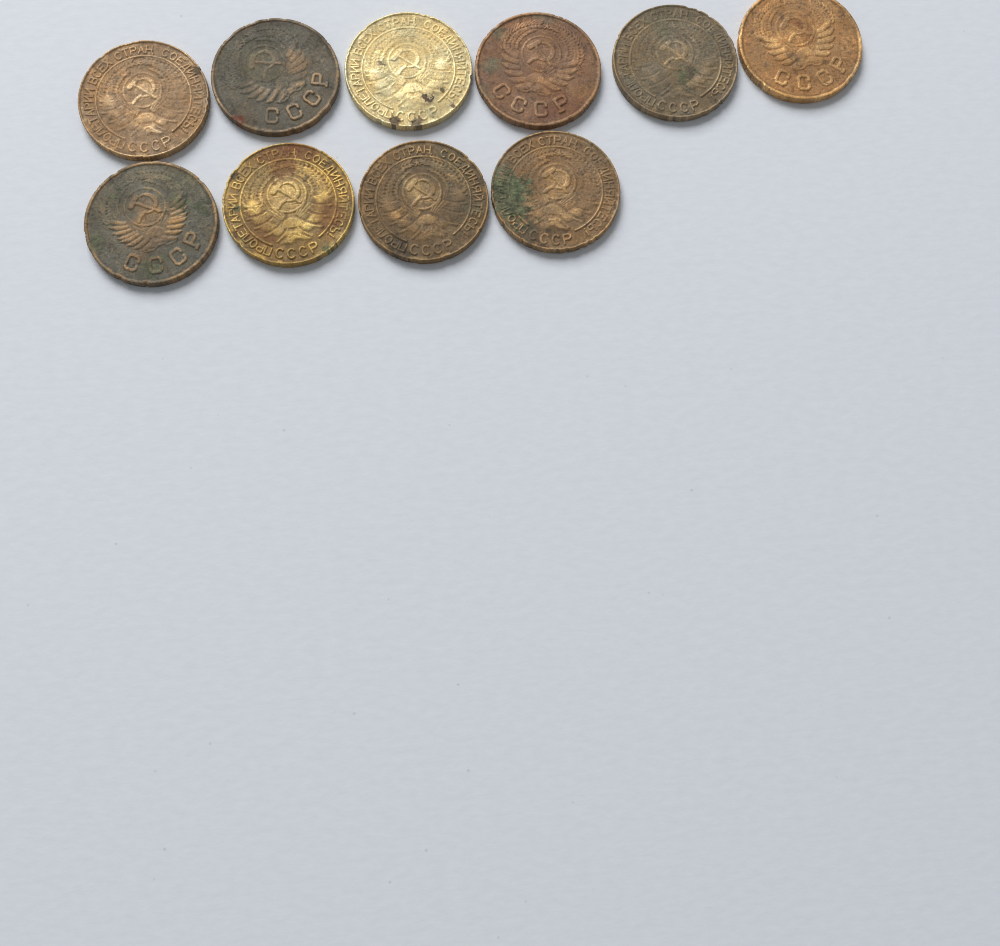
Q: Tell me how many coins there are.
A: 10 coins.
